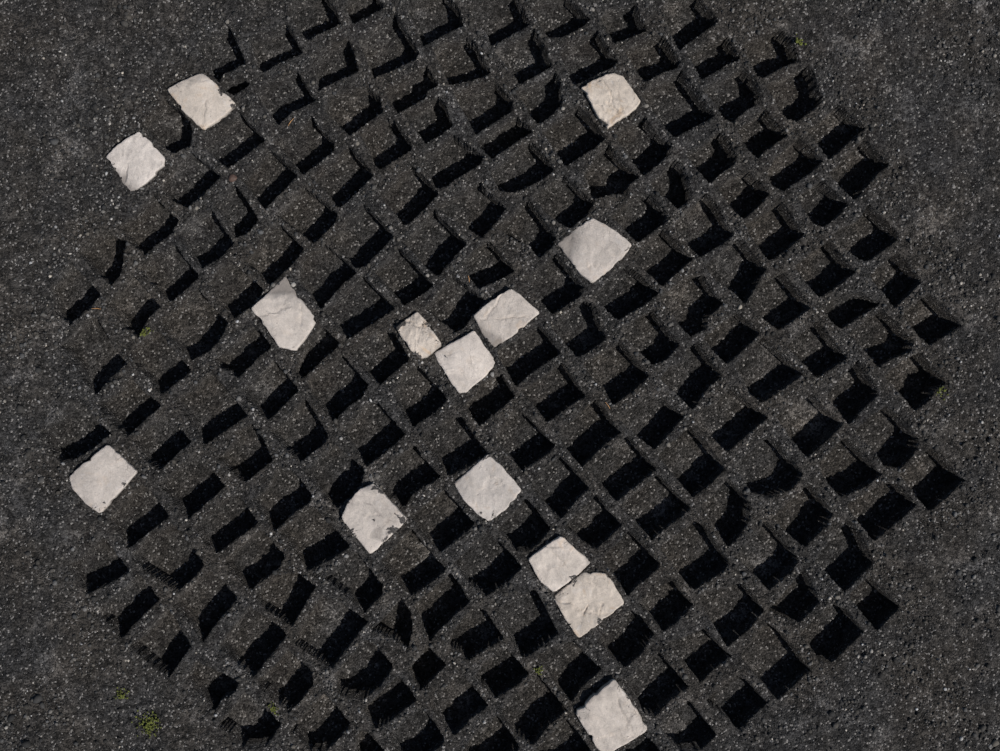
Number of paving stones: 14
